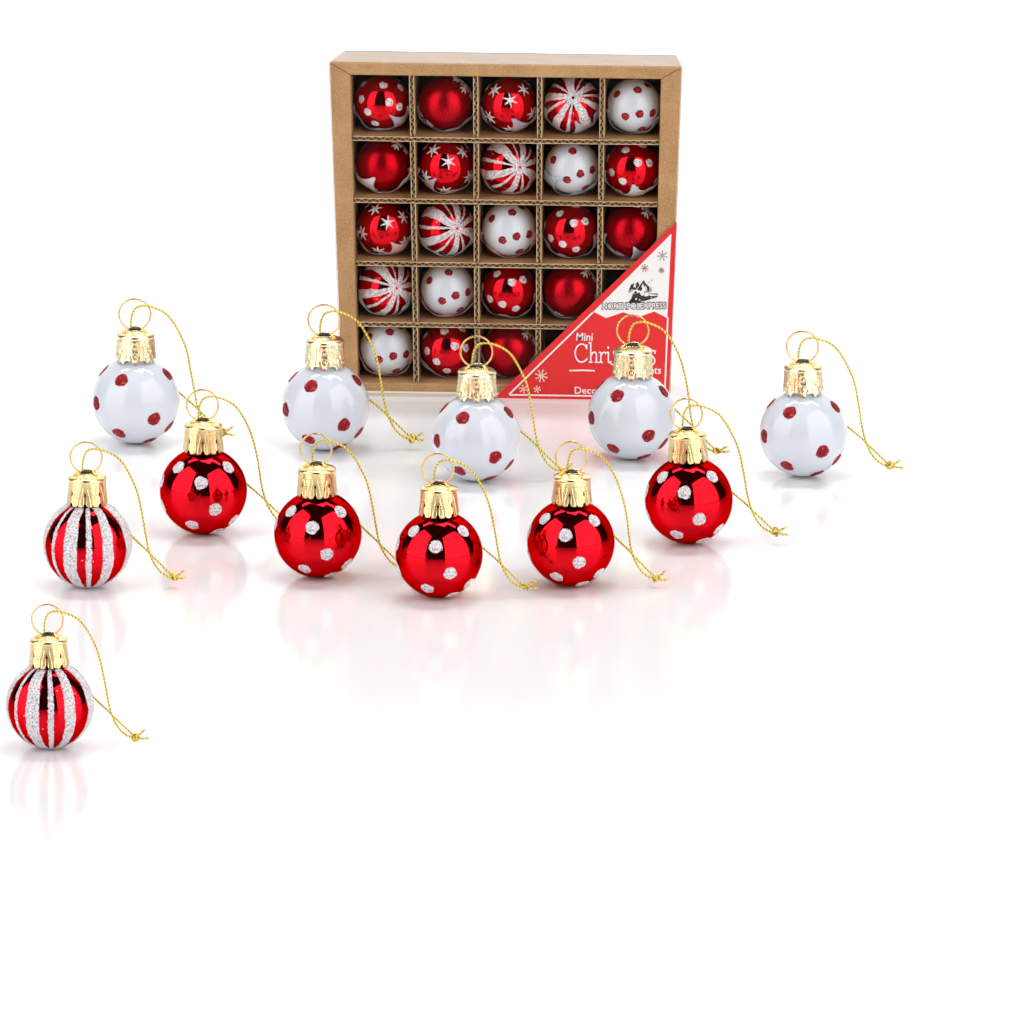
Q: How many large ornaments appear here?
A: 12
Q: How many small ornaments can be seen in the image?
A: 22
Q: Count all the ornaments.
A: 34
